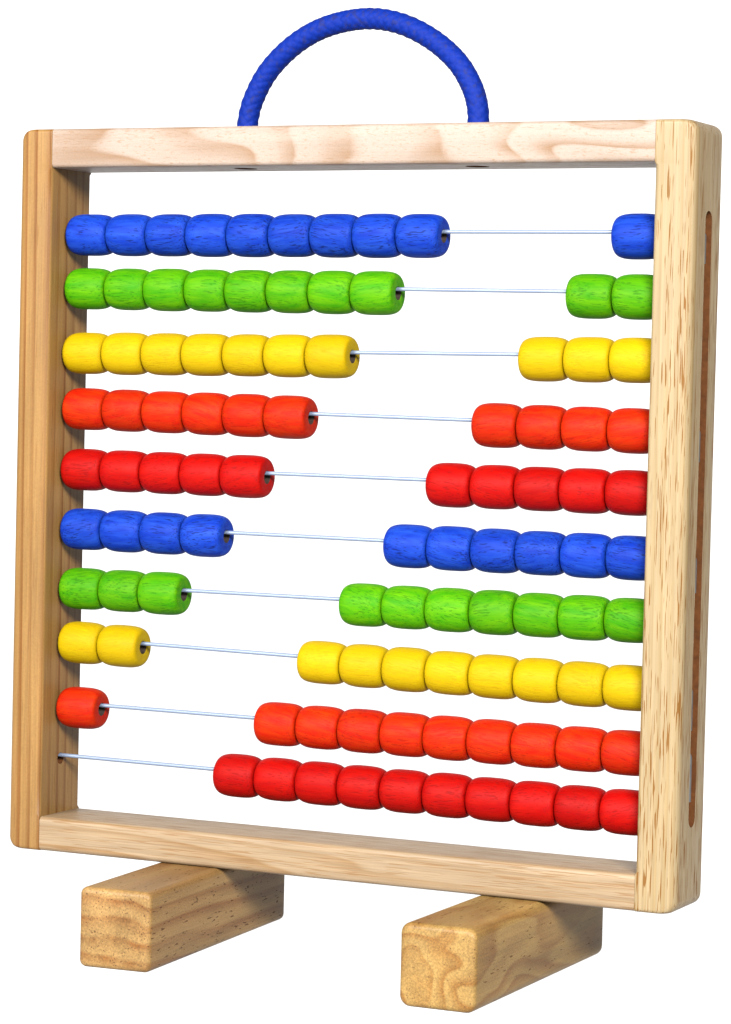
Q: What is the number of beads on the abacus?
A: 100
